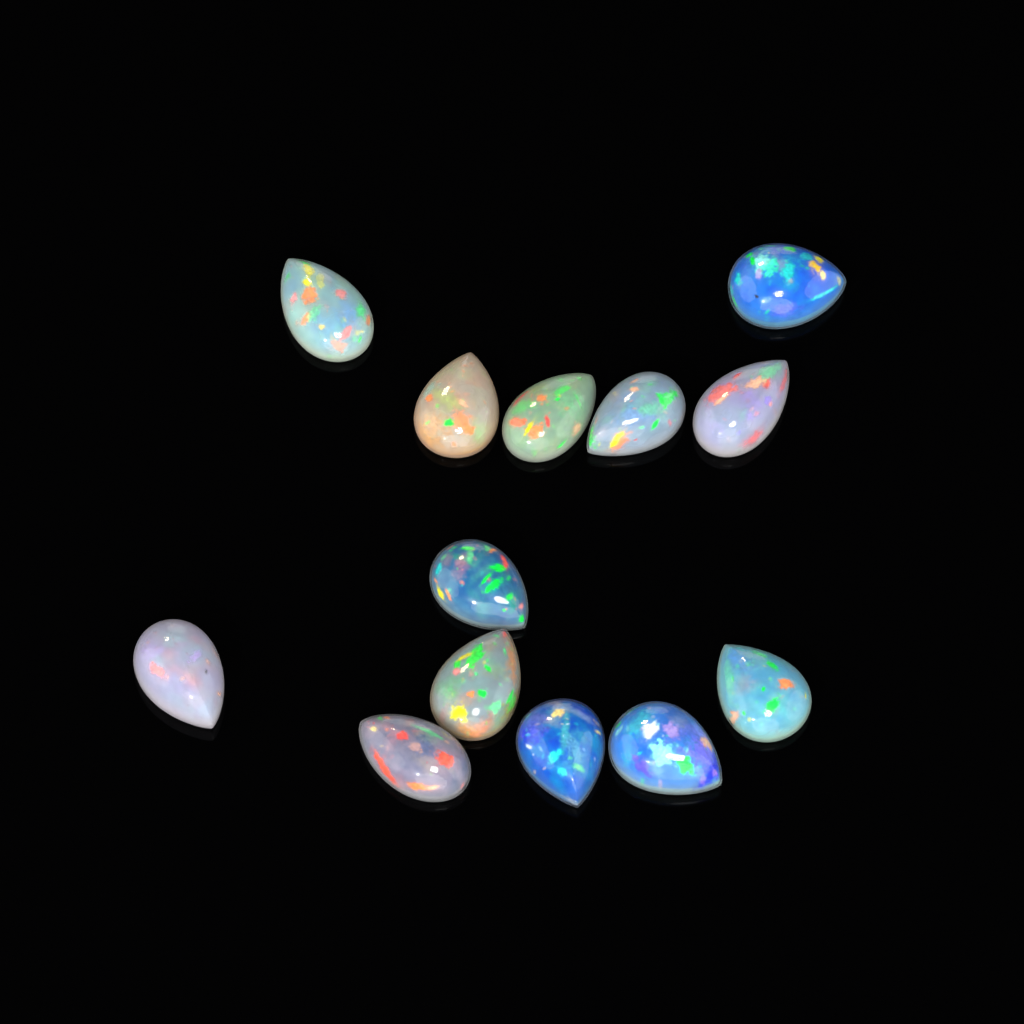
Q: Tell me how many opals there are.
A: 13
